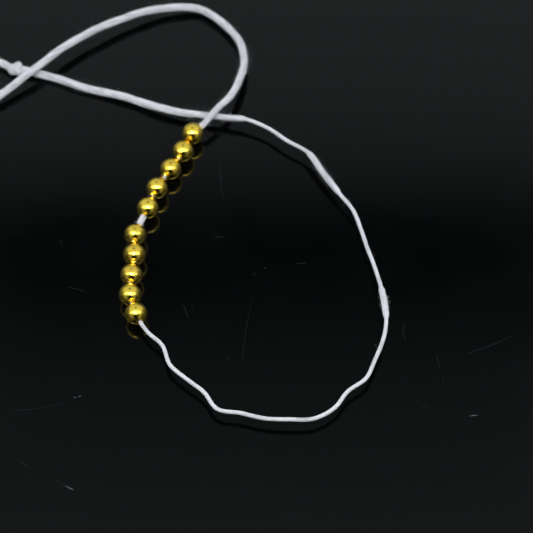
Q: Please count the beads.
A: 10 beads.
